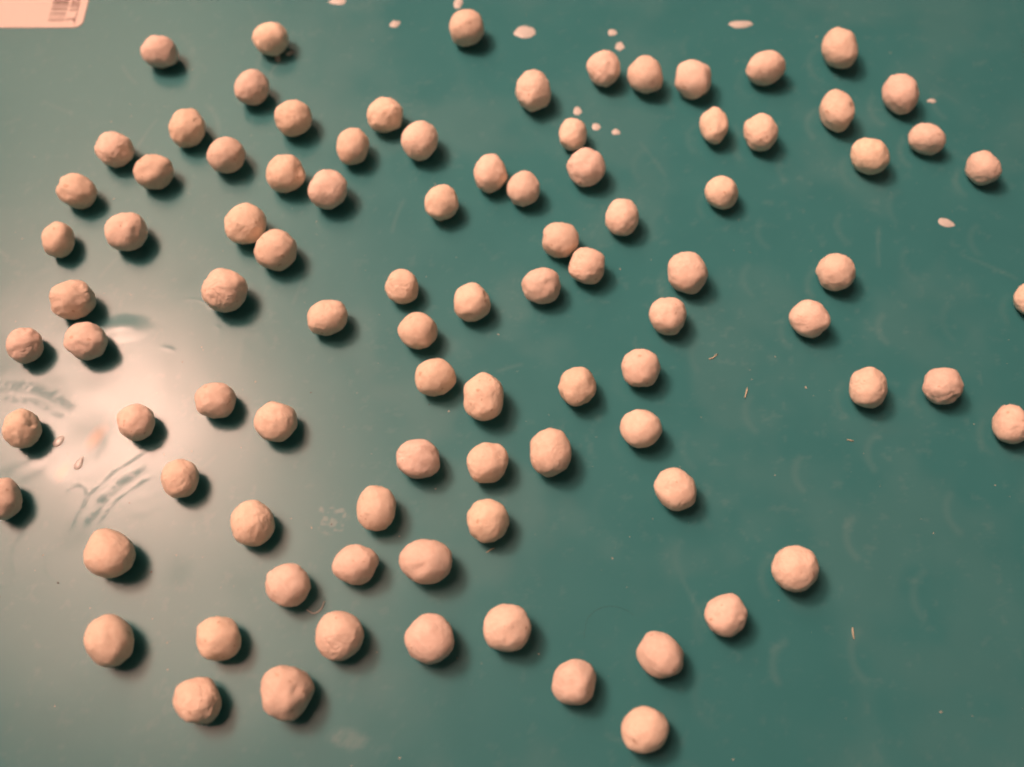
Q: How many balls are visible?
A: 92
